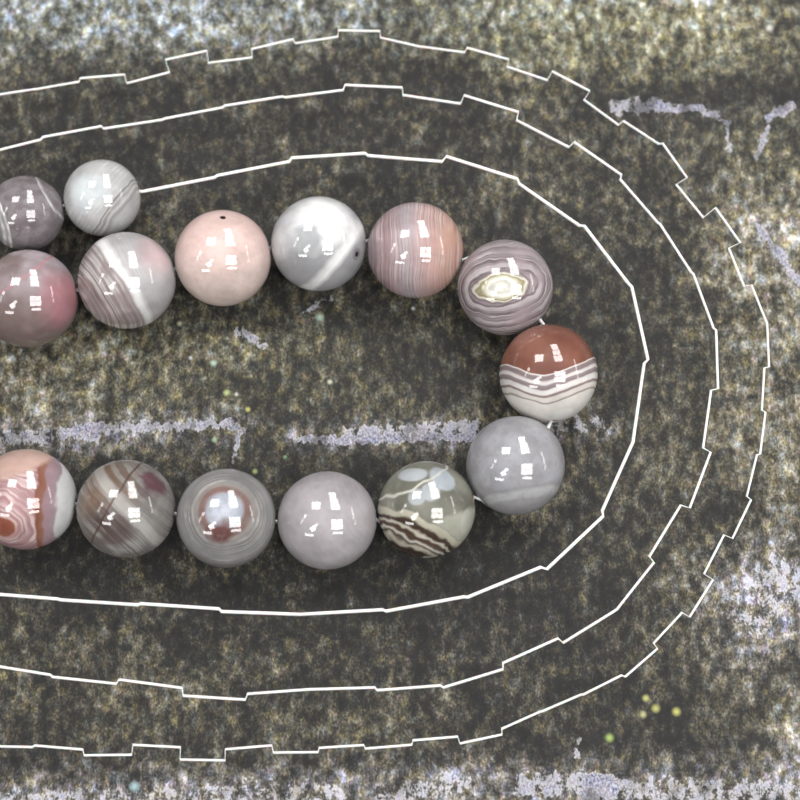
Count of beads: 15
